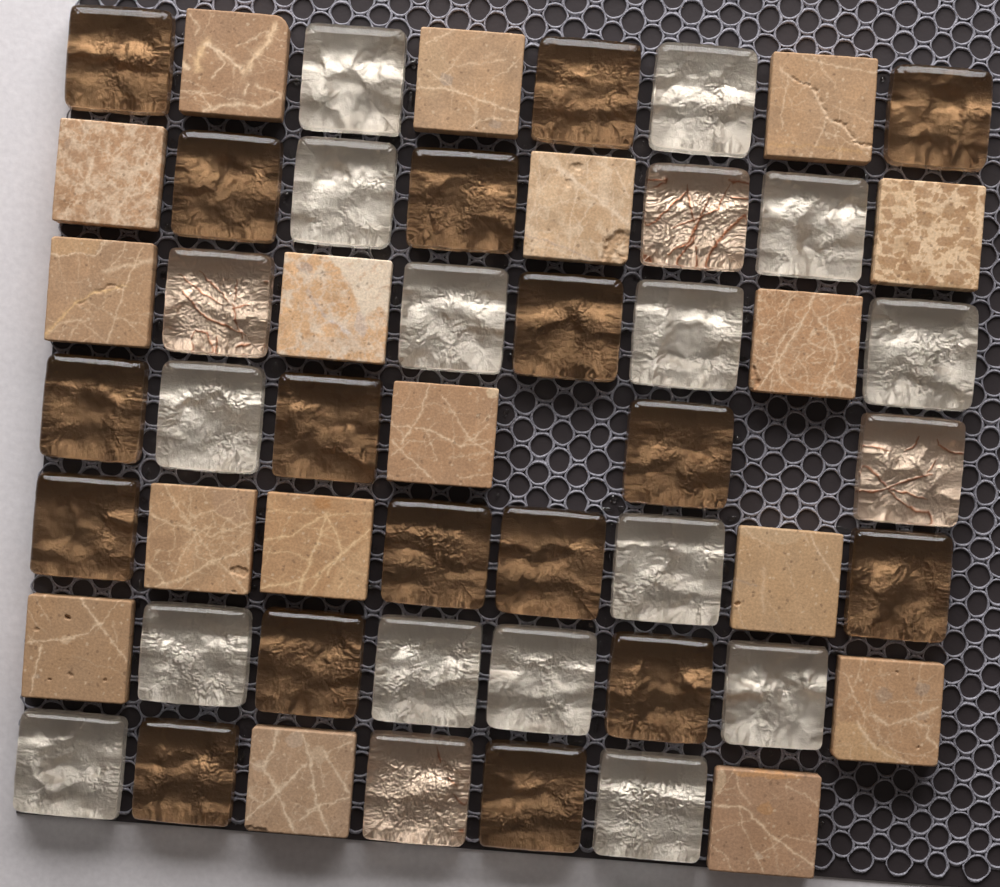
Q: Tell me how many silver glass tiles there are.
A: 15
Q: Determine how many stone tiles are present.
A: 17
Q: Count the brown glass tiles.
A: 17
